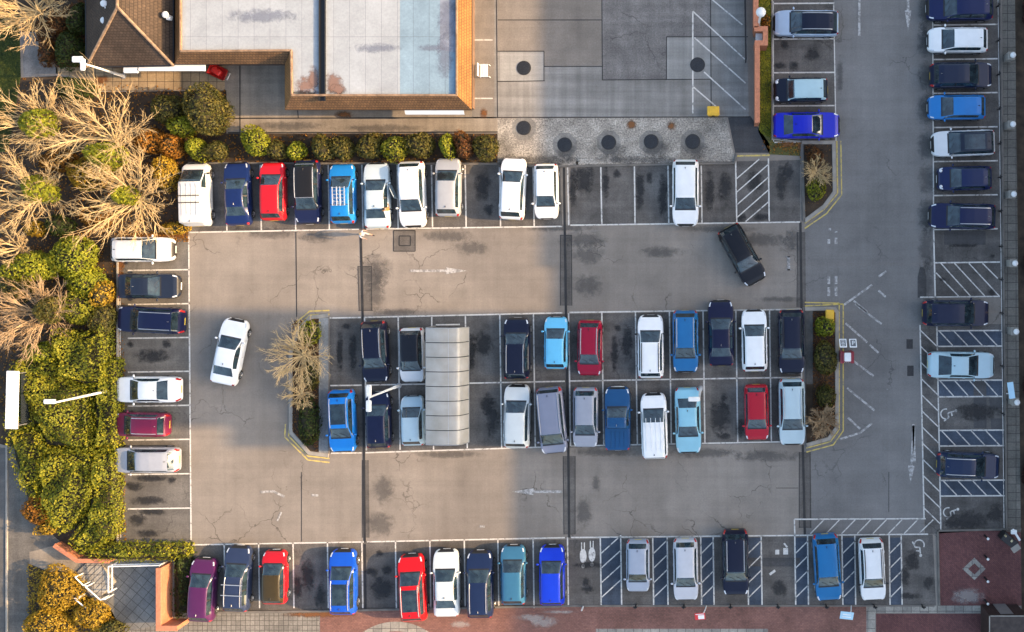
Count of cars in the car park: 67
